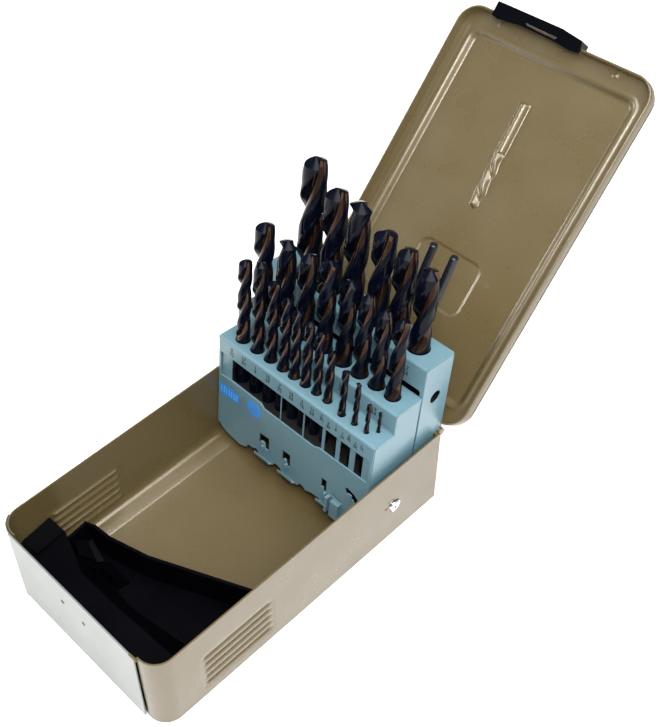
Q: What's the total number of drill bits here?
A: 26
